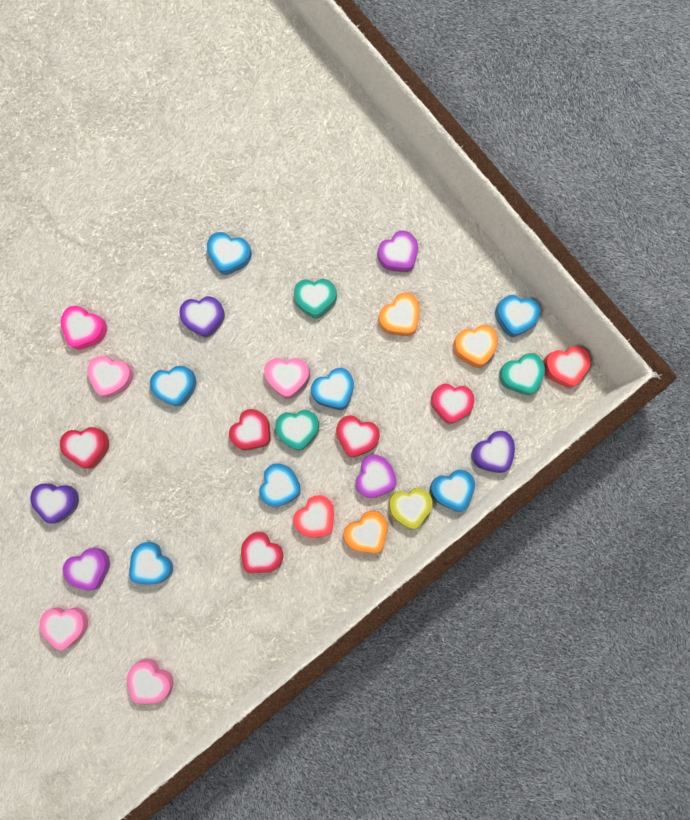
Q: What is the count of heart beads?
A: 32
